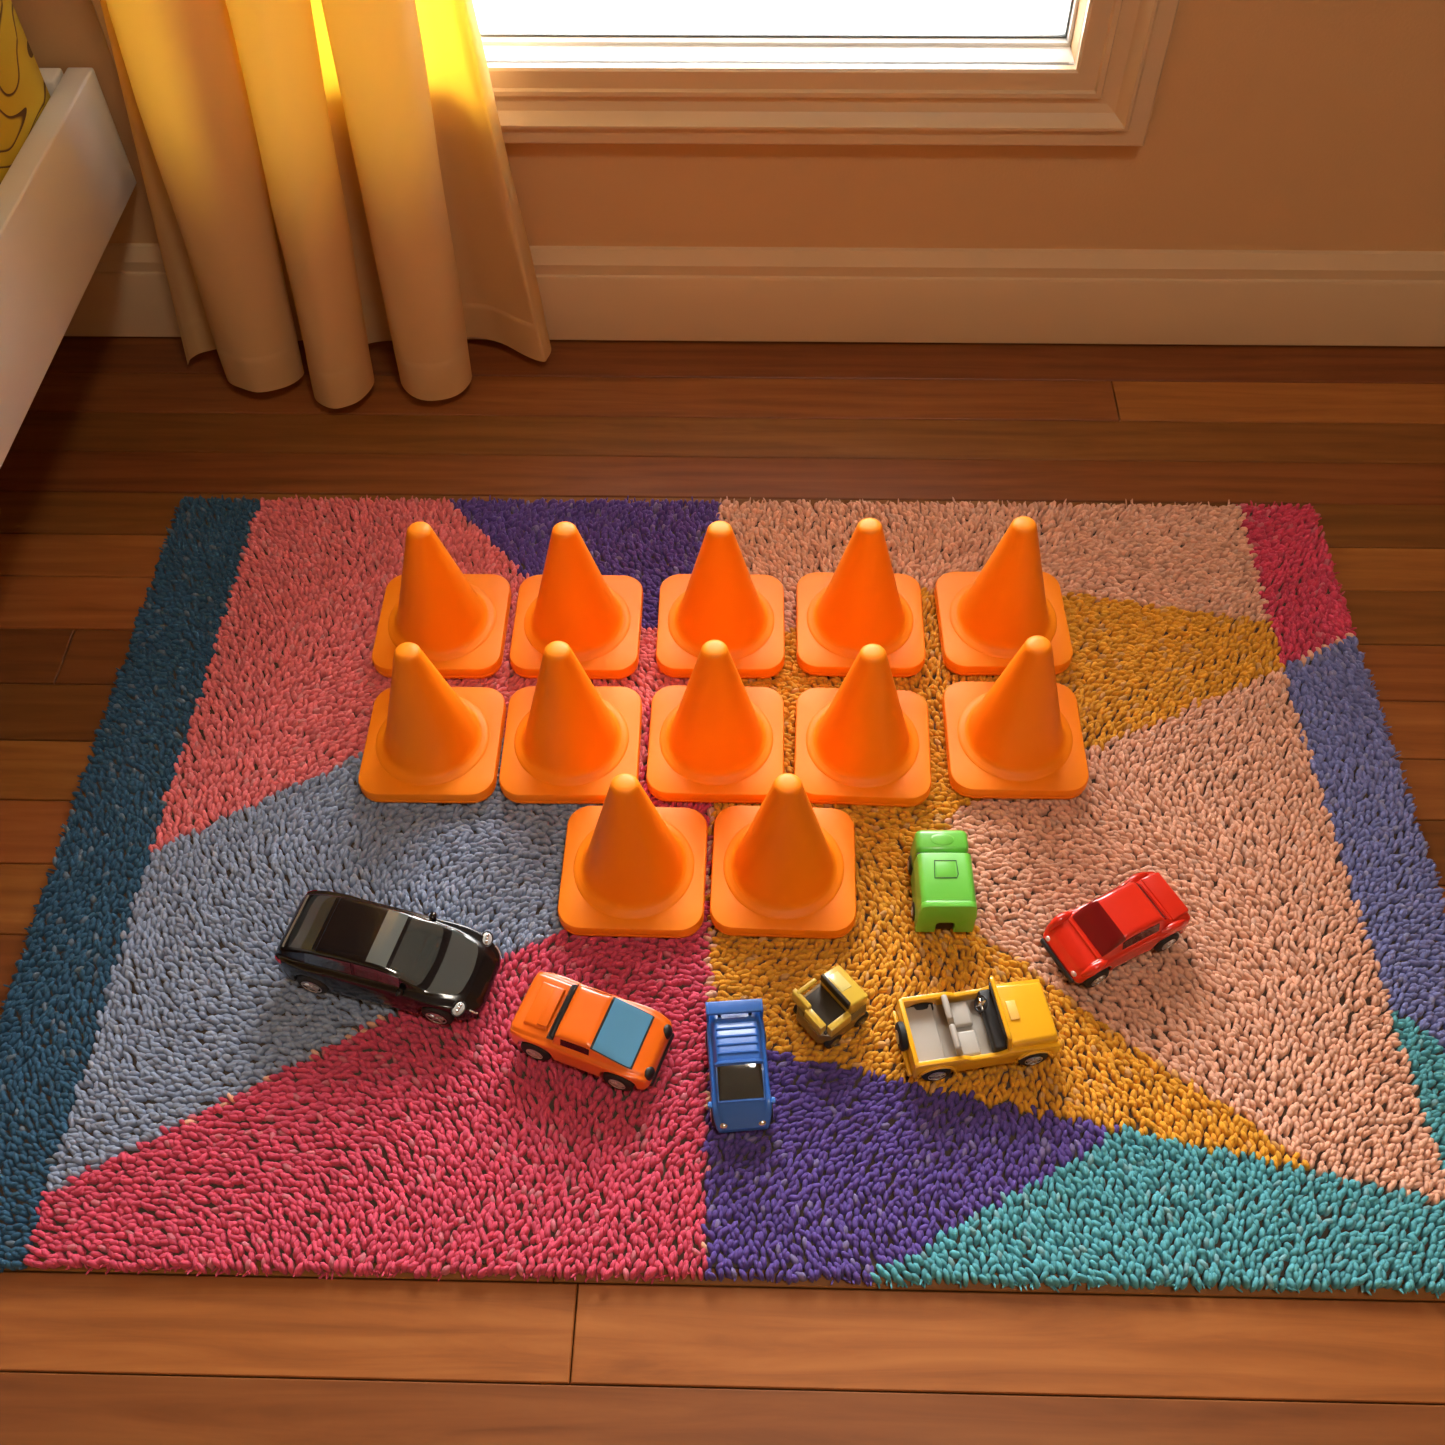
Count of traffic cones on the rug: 12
